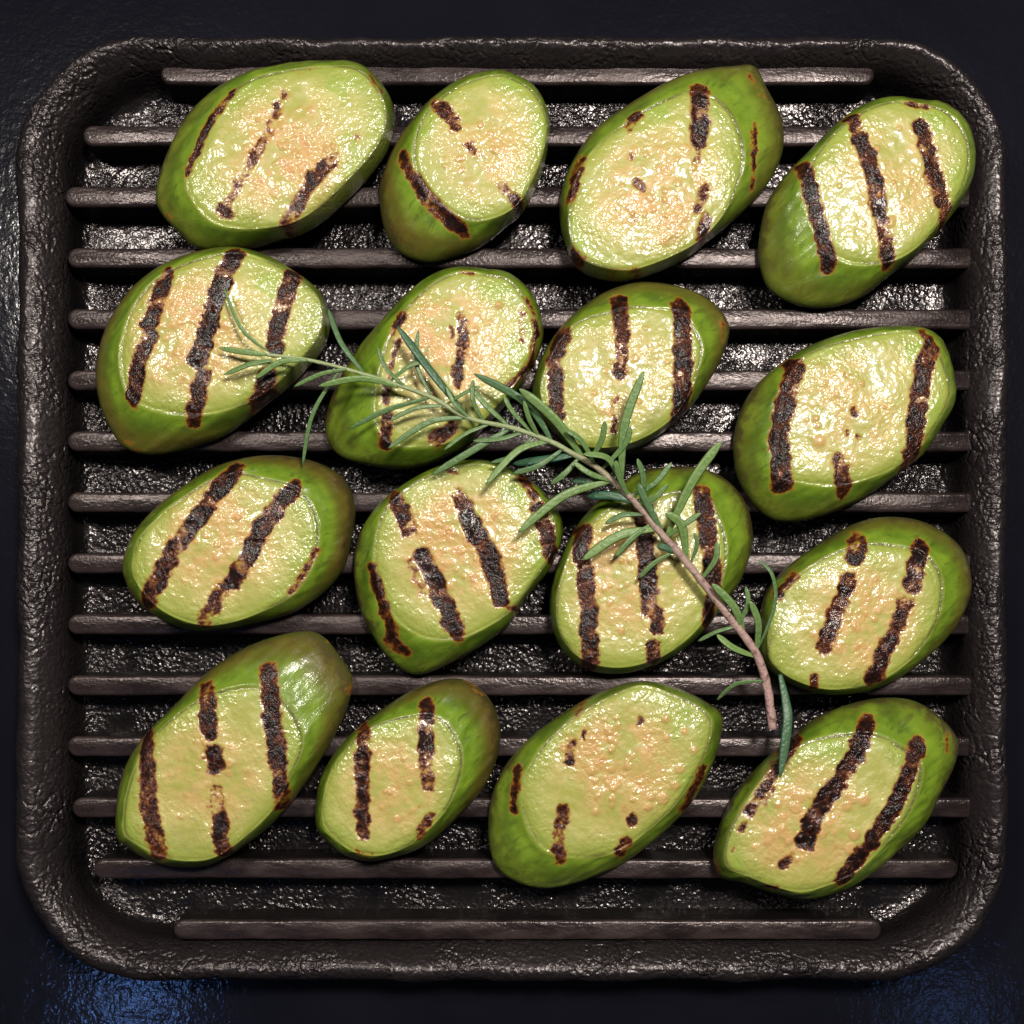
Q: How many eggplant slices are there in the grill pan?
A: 16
